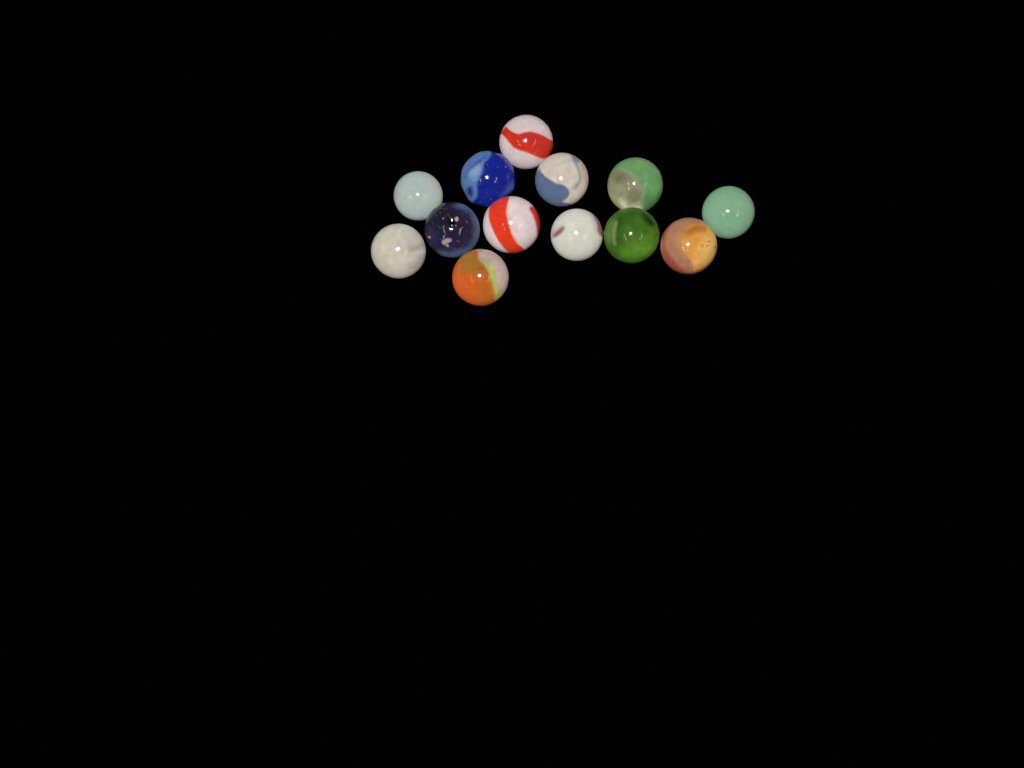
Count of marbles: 13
